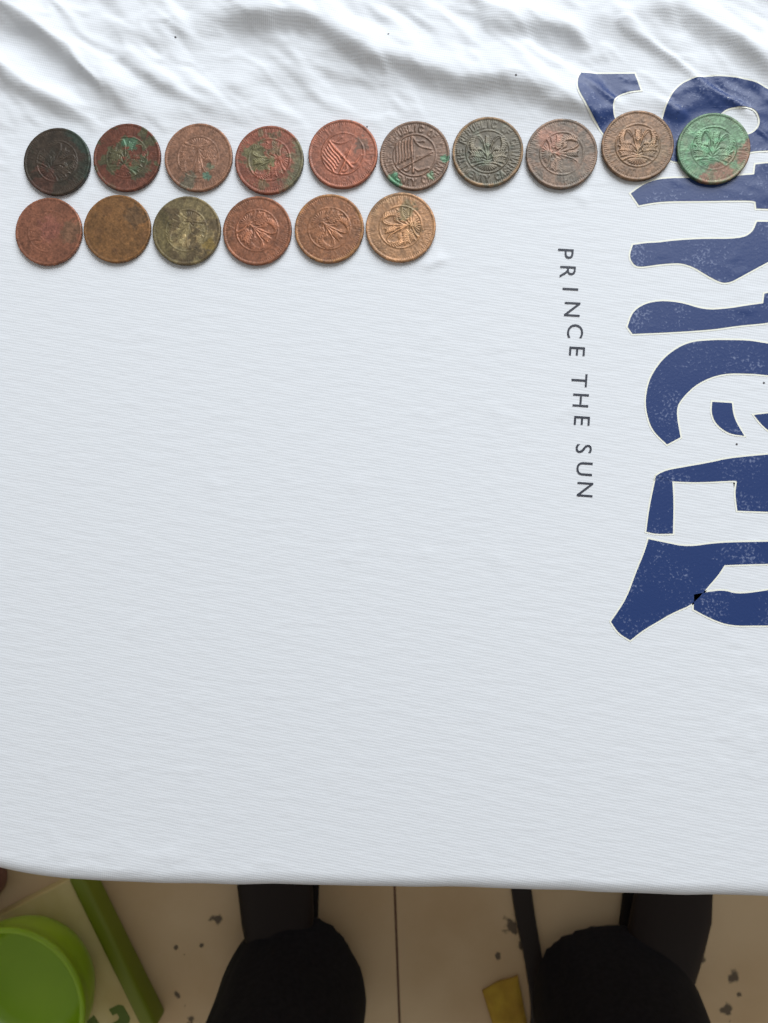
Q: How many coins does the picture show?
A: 16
